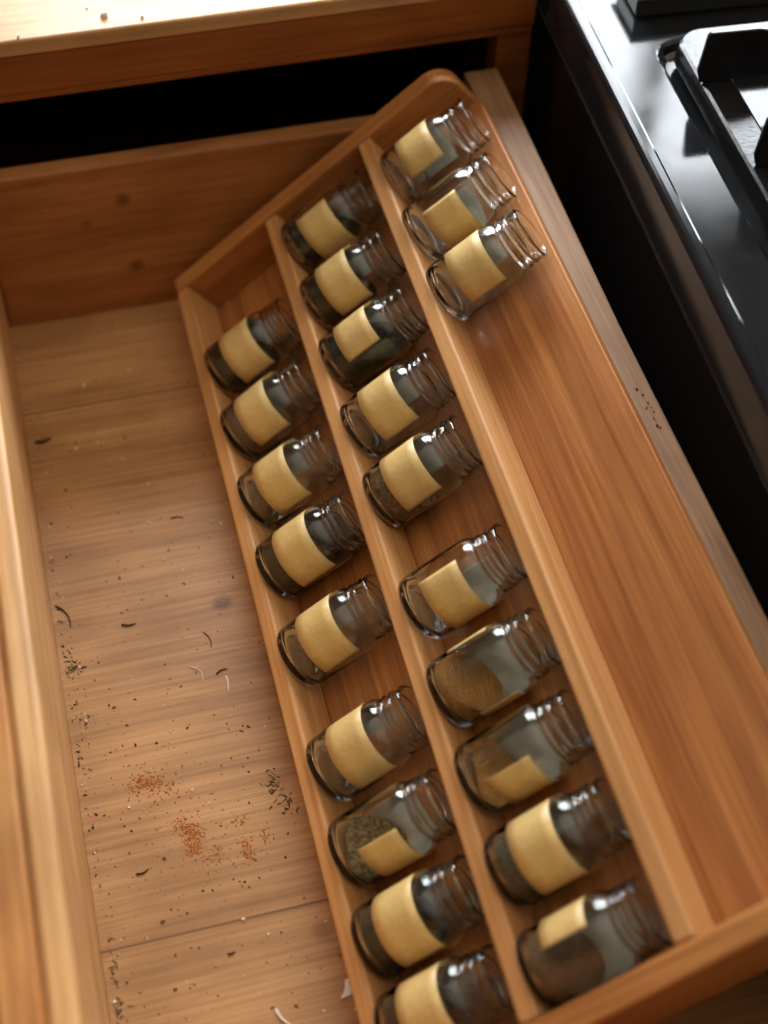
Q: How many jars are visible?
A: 22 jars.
